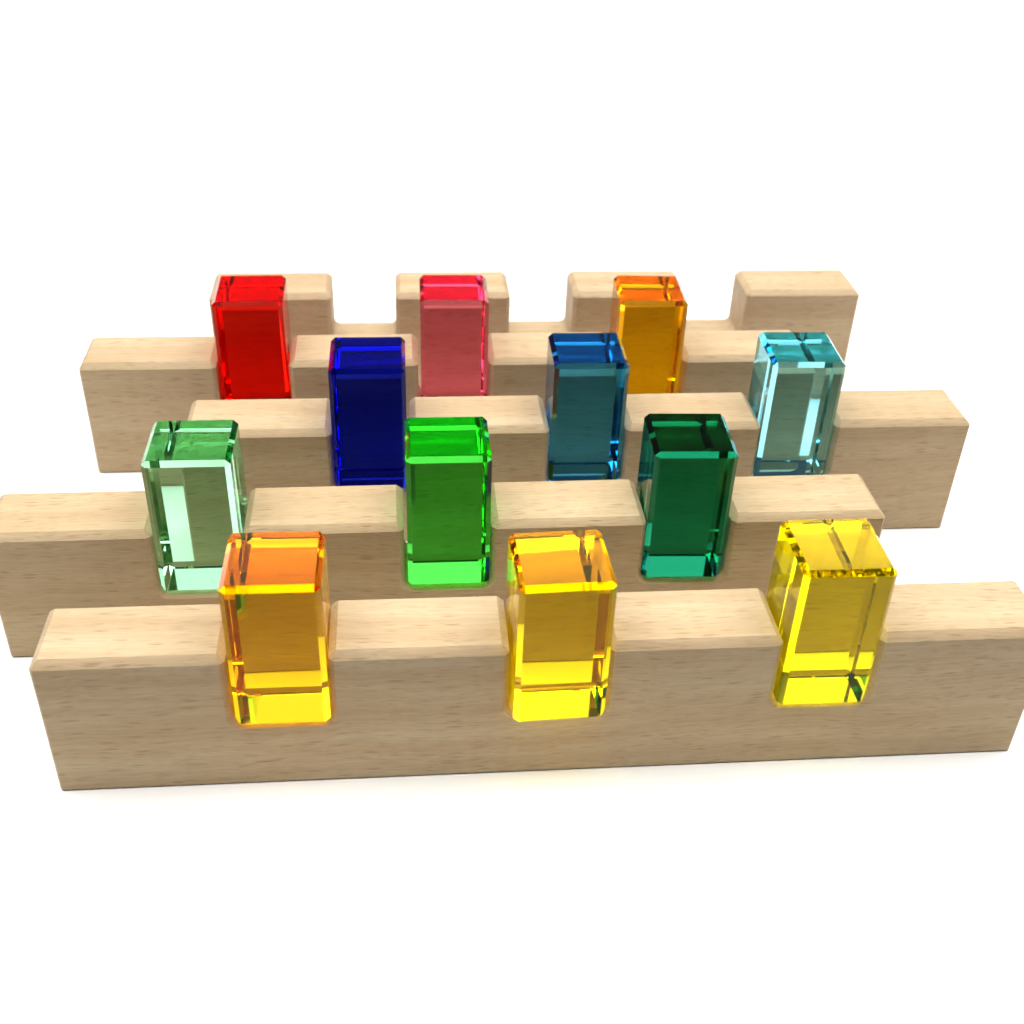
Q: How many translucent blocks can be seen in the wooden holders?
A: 12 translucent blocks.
